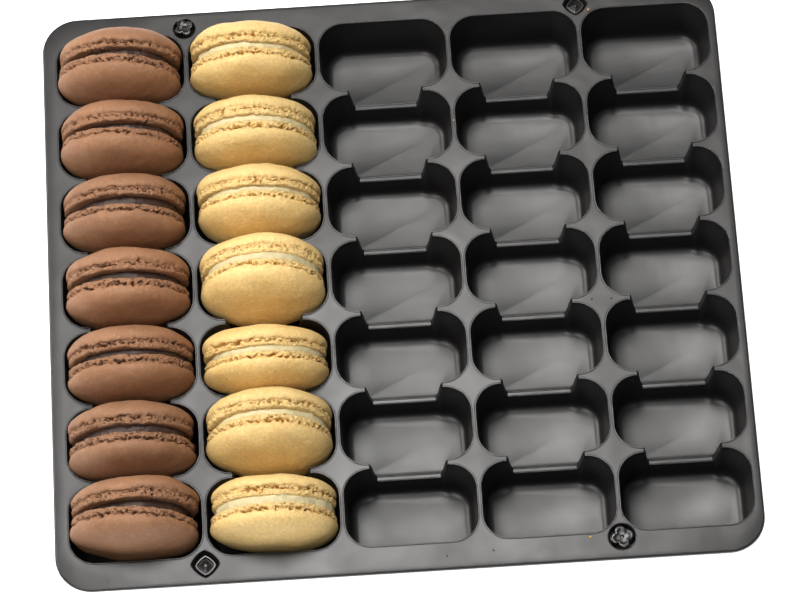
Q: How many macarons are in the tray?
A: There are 14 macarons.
